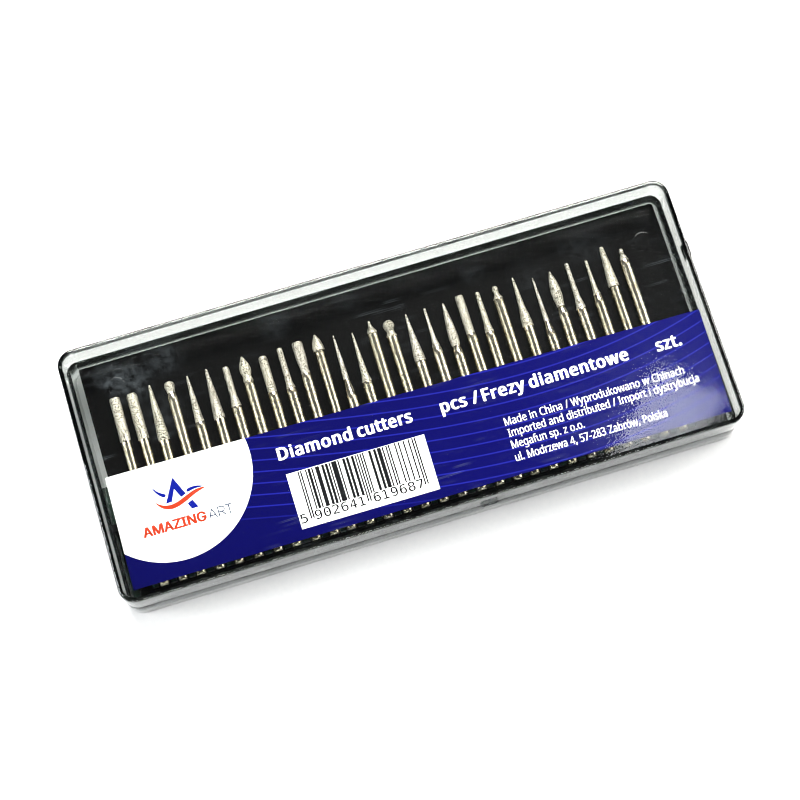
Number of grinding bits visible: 29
